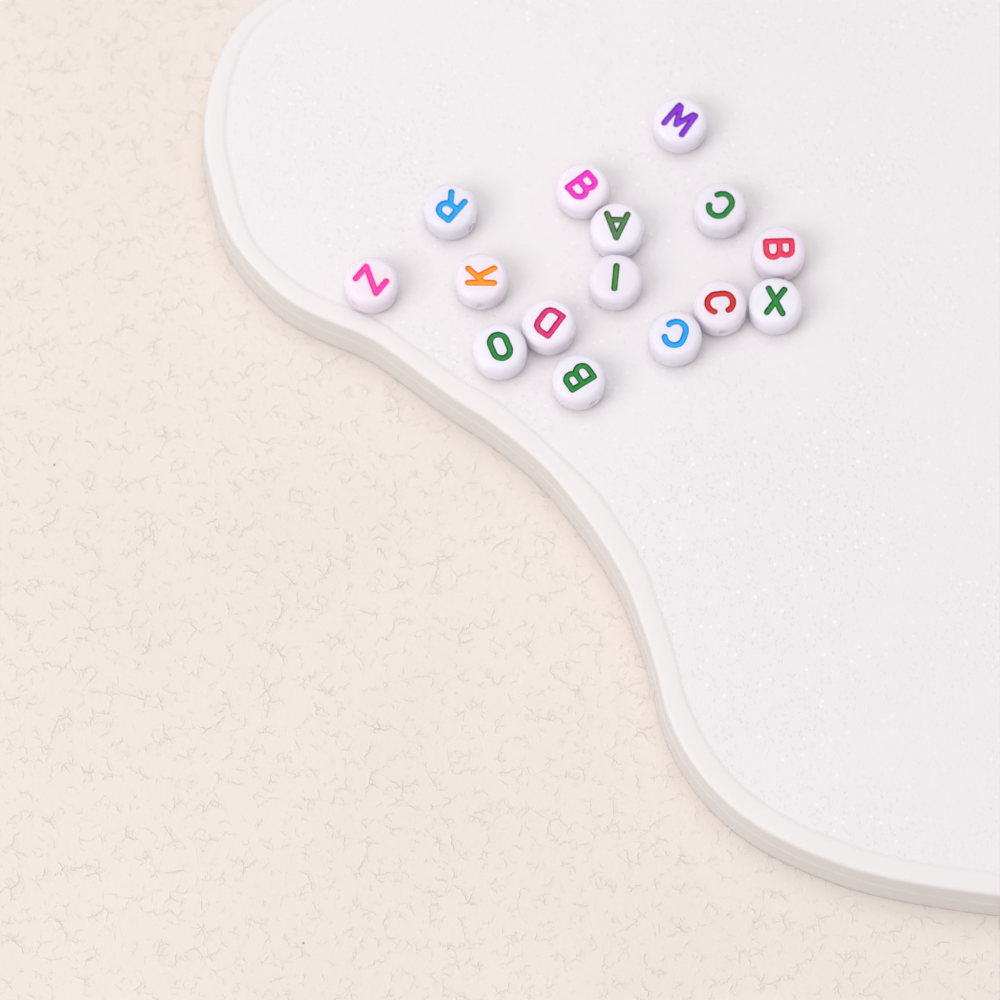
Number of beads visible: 15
